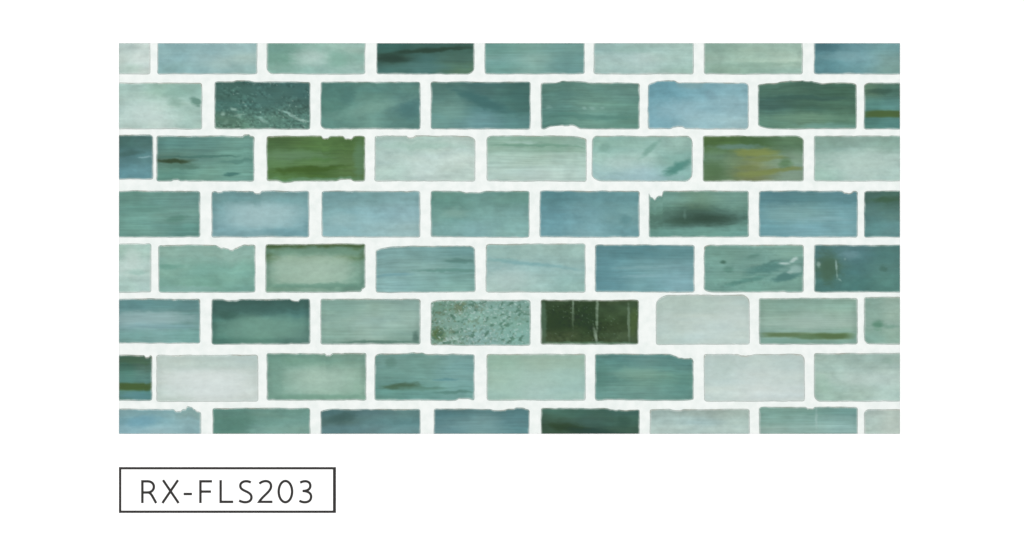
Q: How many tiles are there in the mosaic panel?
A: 64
